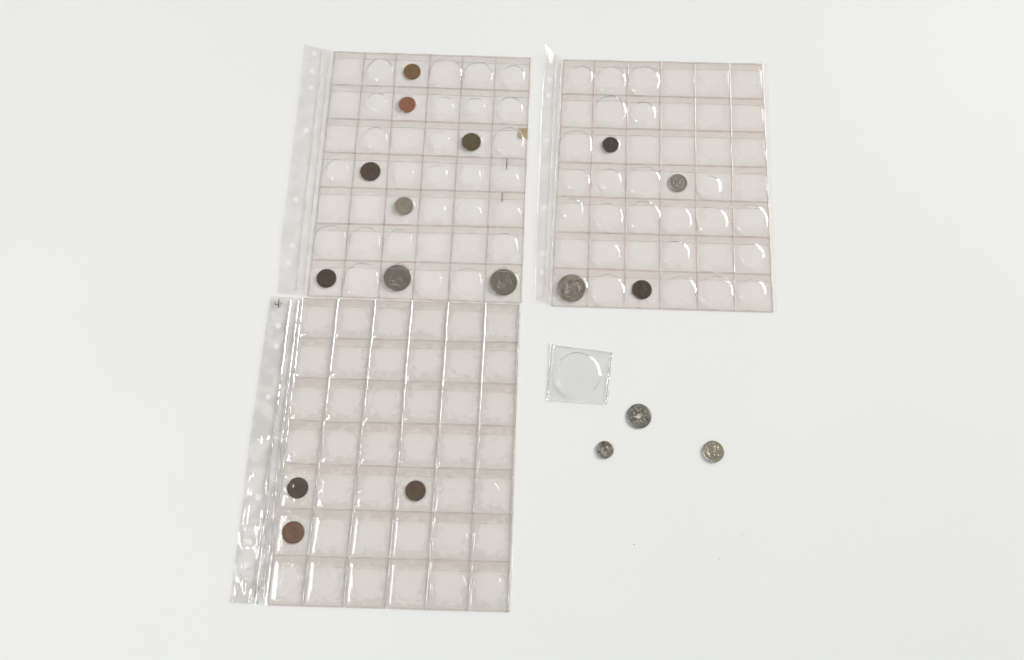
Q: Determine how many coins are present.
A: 18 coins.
